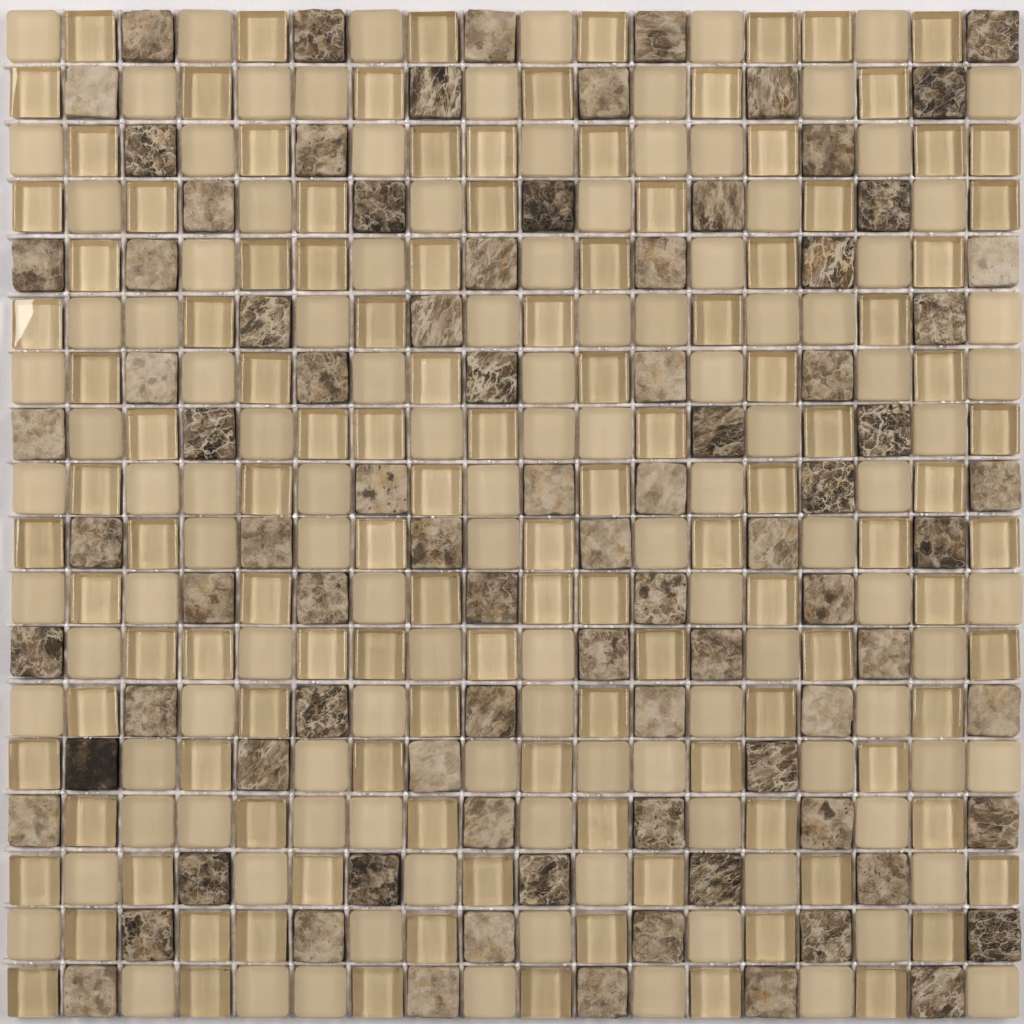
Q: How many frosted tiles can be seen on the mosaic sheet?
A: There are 117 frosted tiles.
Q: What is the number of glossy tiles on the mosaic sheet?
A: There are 120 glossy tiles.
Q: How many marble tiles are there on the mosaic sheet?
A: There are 87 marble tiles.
